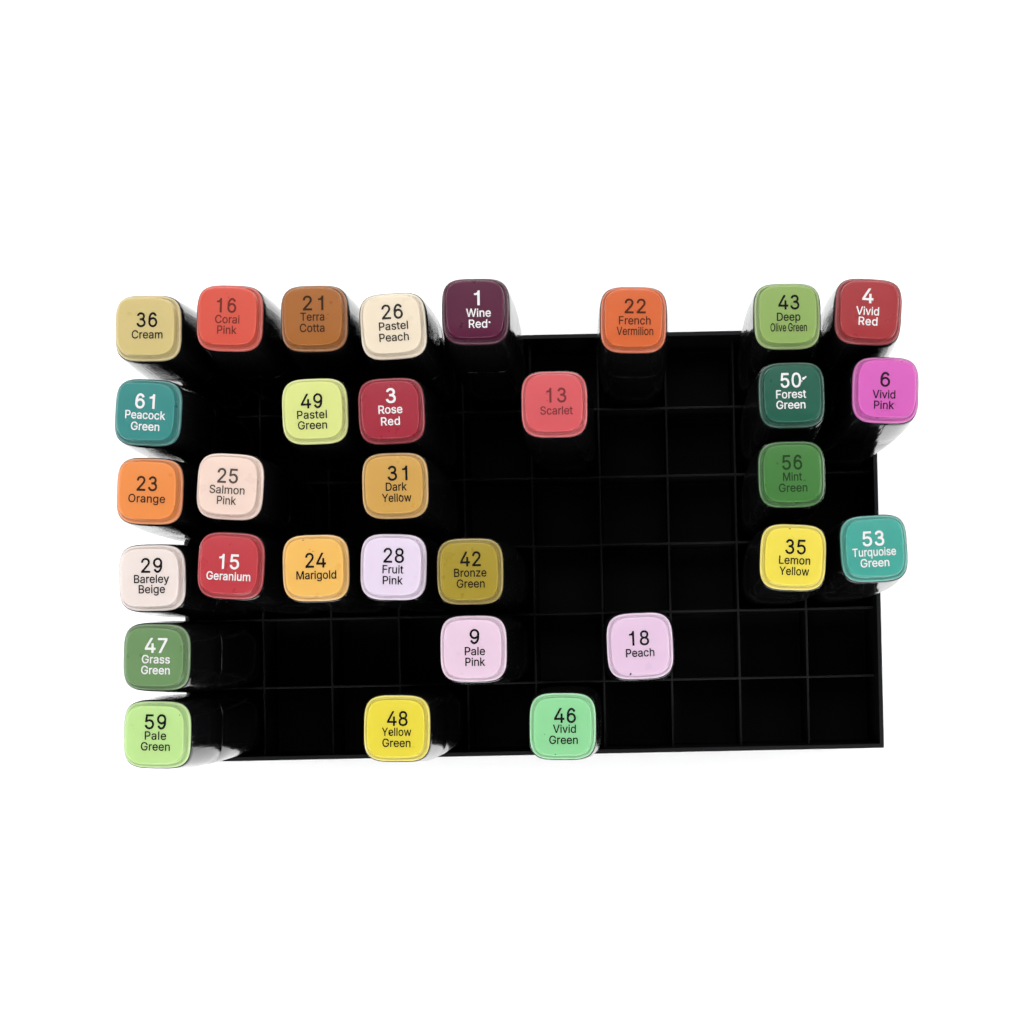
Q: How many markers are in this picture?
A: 31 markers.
